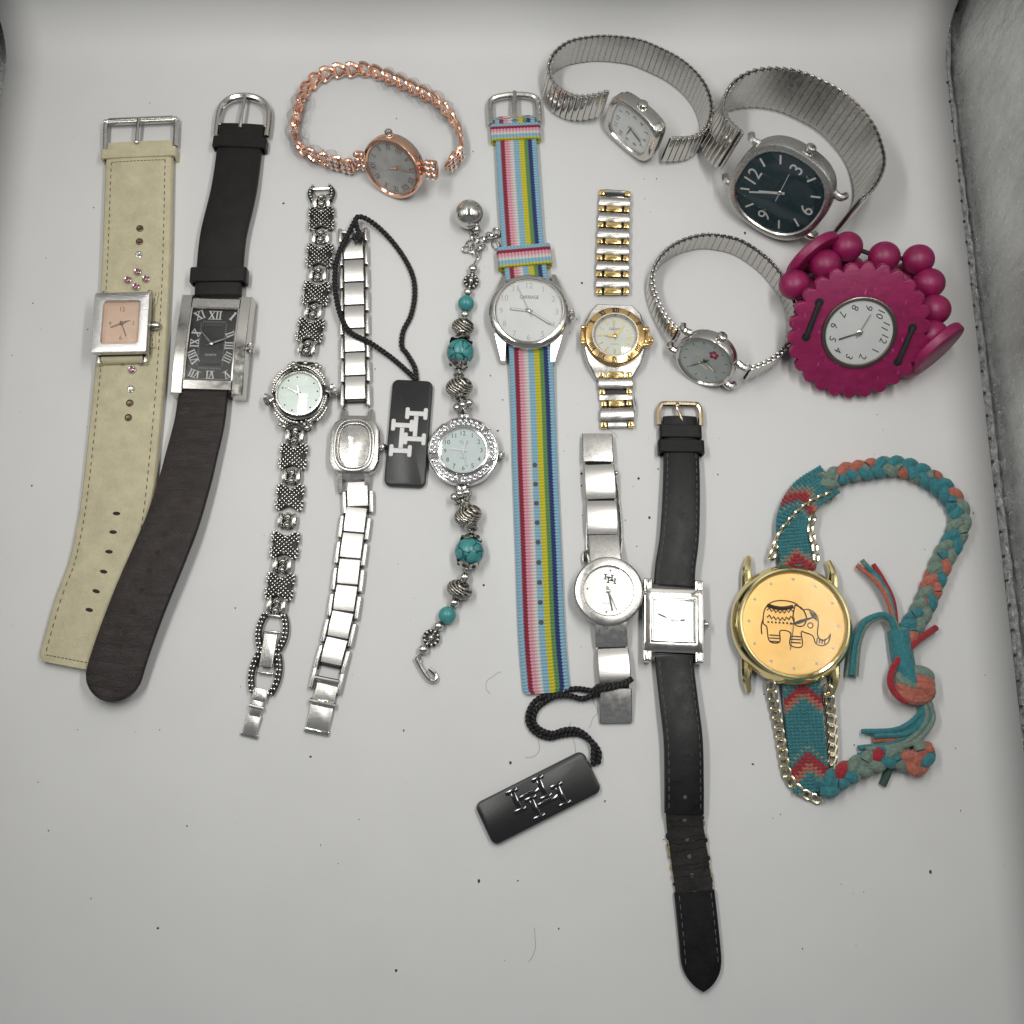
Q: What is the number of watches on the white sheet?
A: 15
